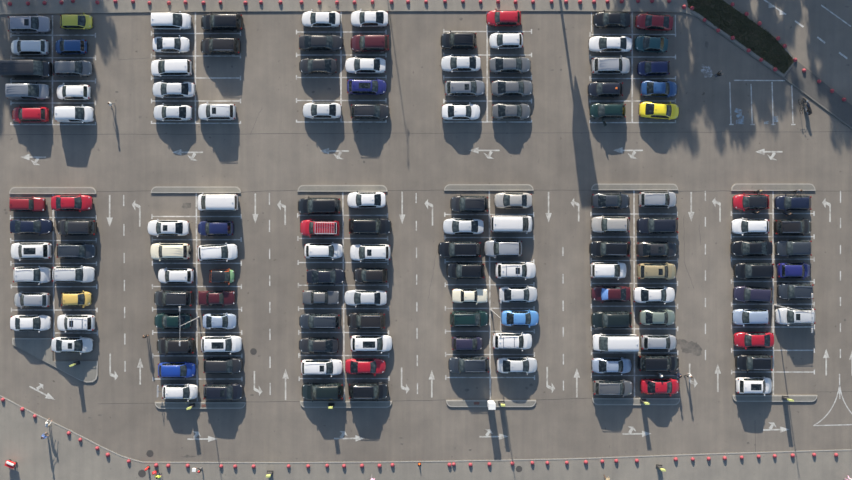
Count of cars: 143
